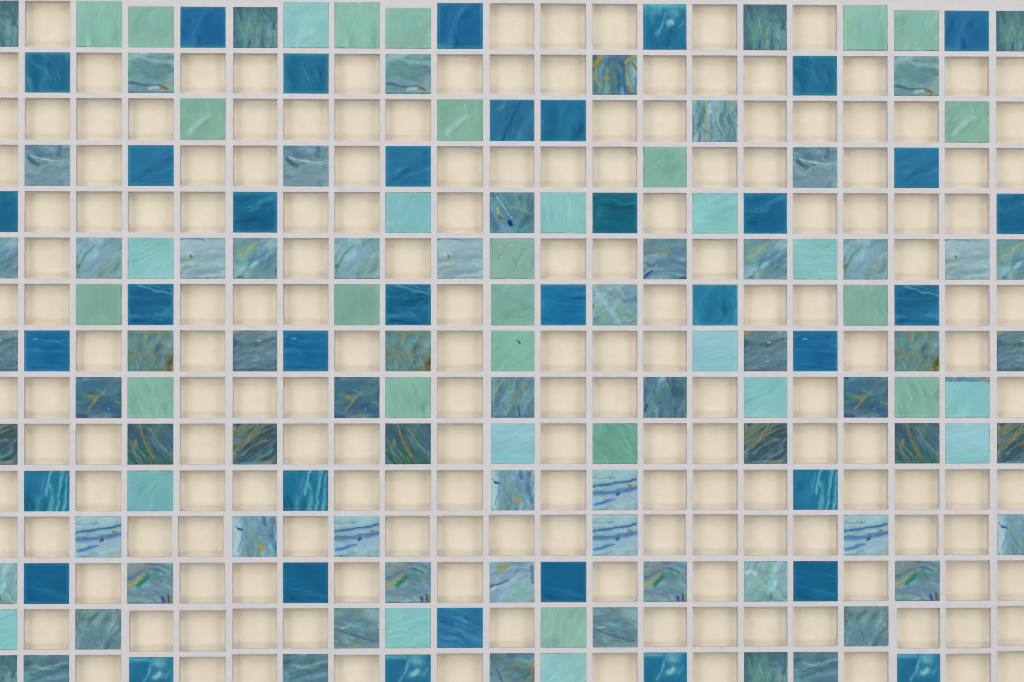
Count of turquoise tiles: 15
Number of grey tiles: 69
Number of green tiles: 21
